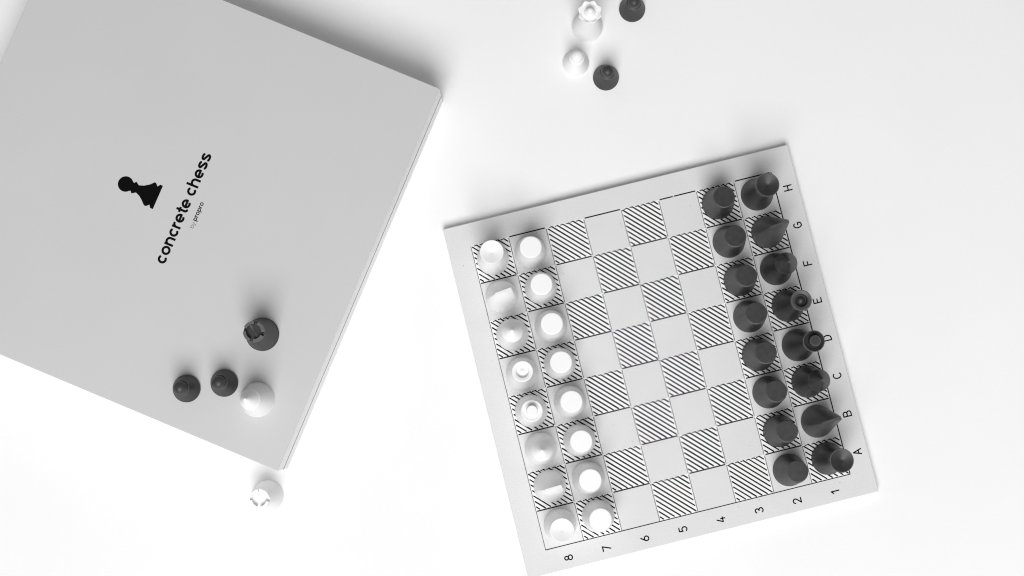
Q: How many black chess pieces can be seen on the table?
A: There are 21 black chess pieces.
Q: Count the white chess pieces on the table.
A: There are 20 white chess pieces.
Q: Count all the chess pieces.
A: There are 41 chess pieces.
